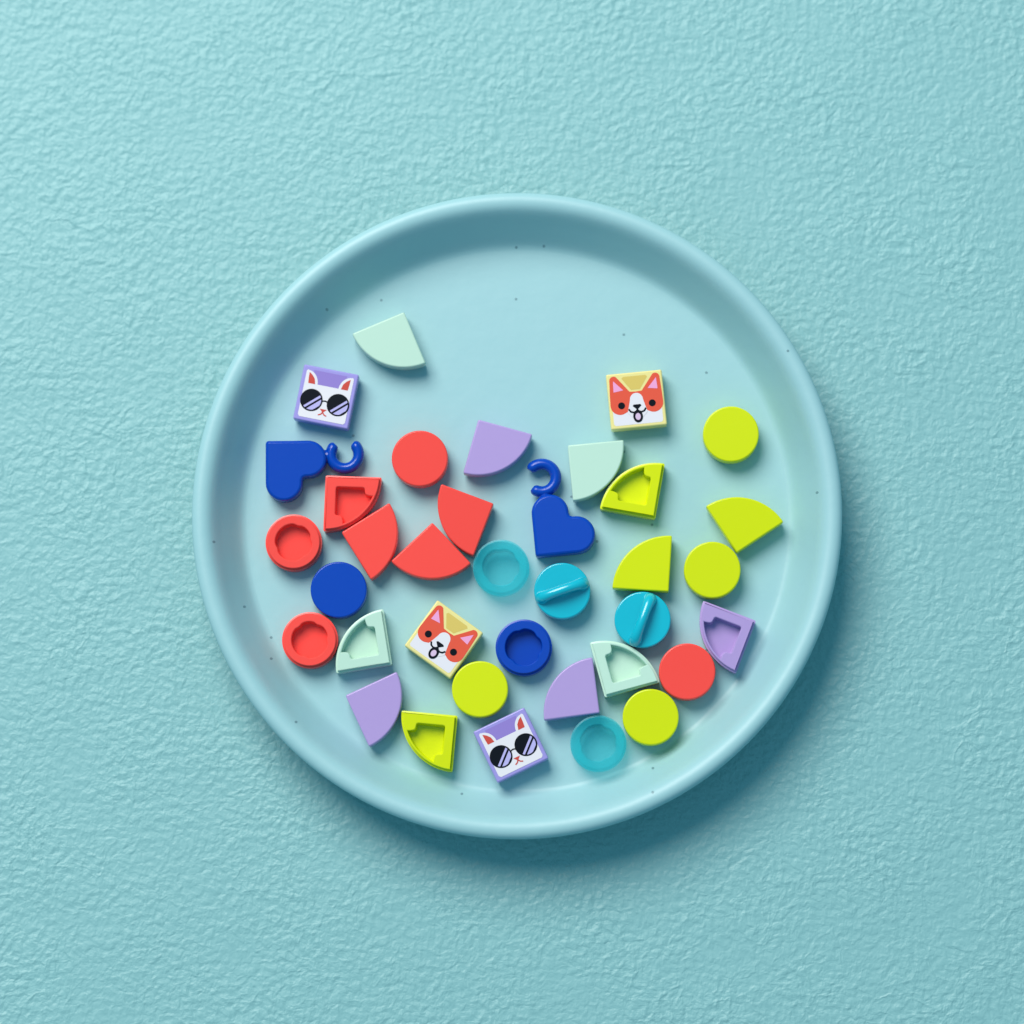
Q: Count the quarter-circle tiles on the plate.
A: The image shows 16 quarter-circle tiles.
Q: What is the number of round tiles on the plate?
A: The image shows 14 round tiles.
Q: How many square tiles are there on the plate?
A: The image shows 4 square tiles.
